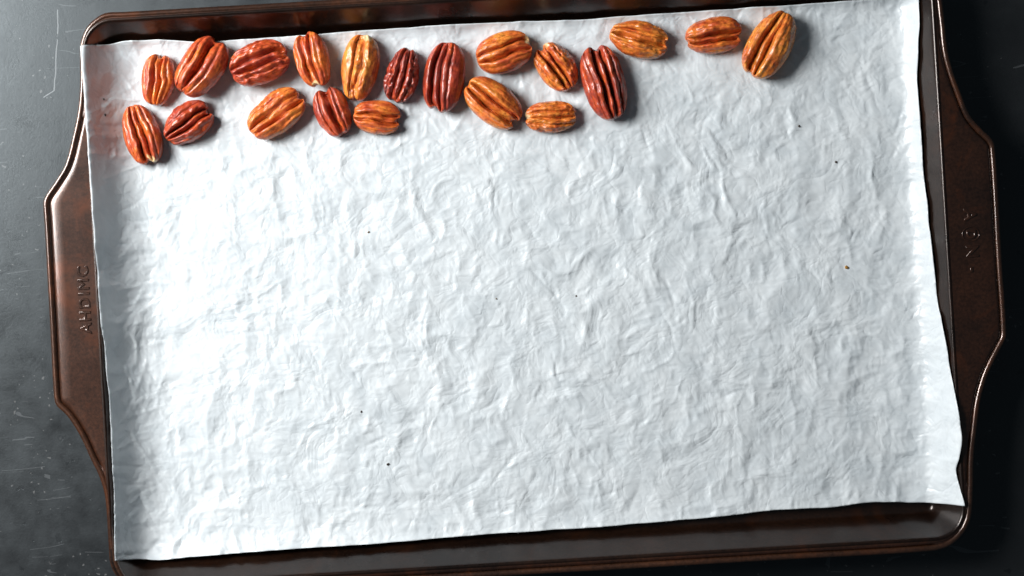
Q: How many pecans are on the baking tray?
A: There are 20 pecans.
